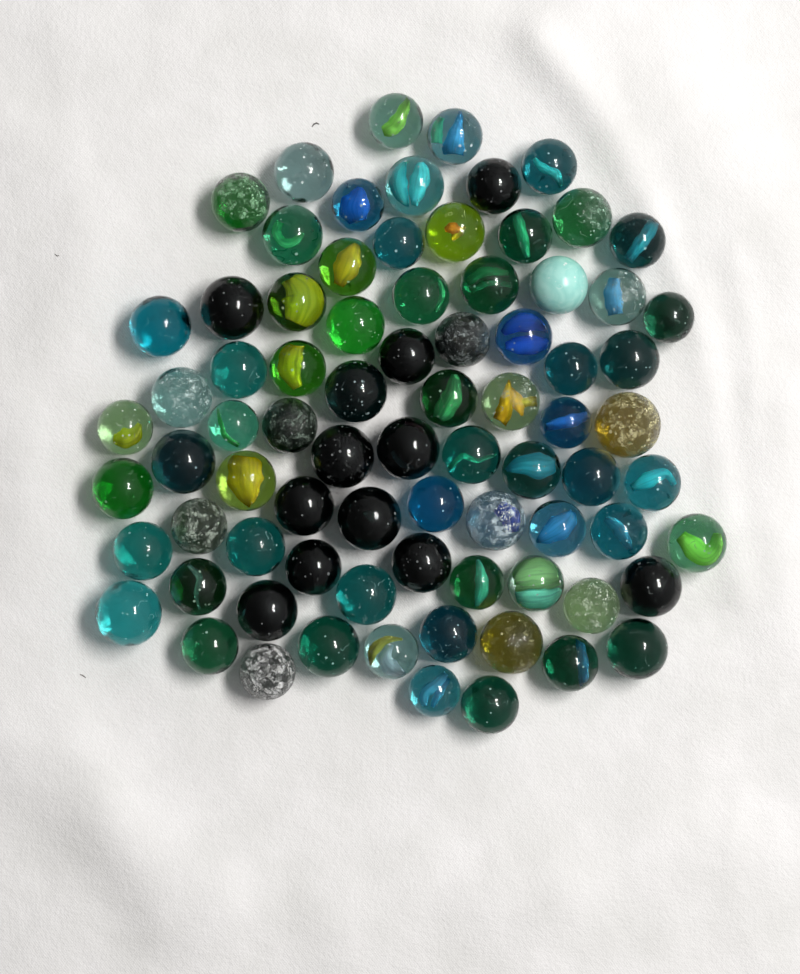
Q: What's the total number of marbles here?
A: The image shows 79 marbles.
